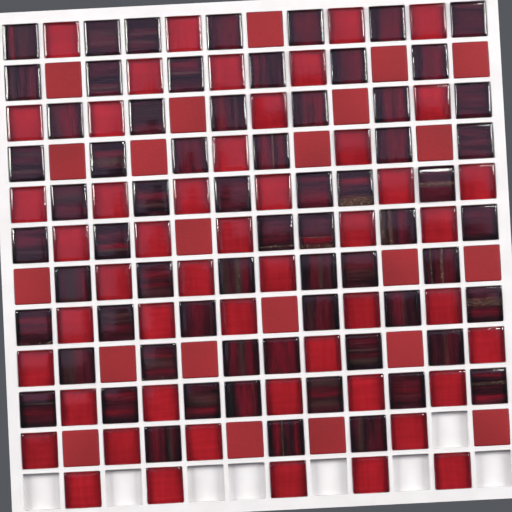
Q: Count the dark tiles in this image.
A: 65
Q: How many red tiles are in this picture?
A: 71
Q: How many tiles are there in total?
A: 136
